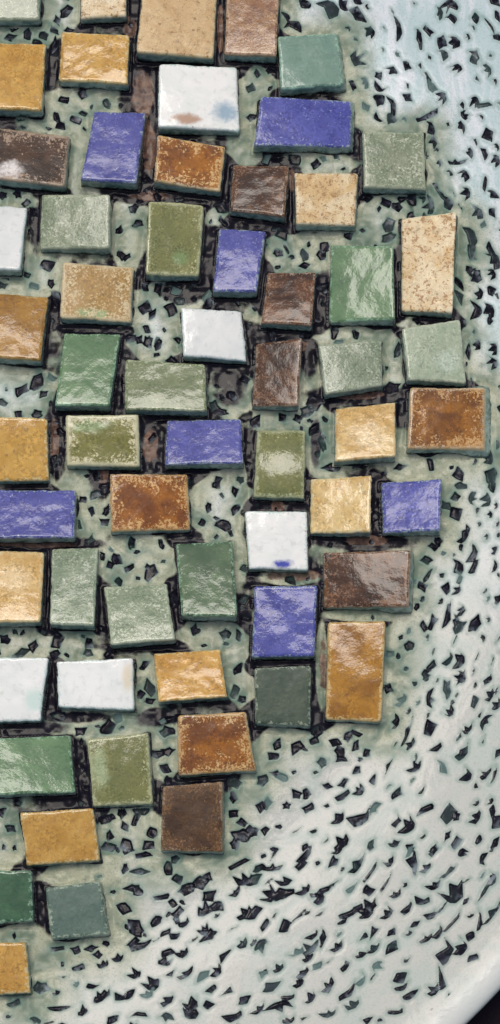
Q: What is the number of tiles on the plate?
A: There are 60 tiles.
